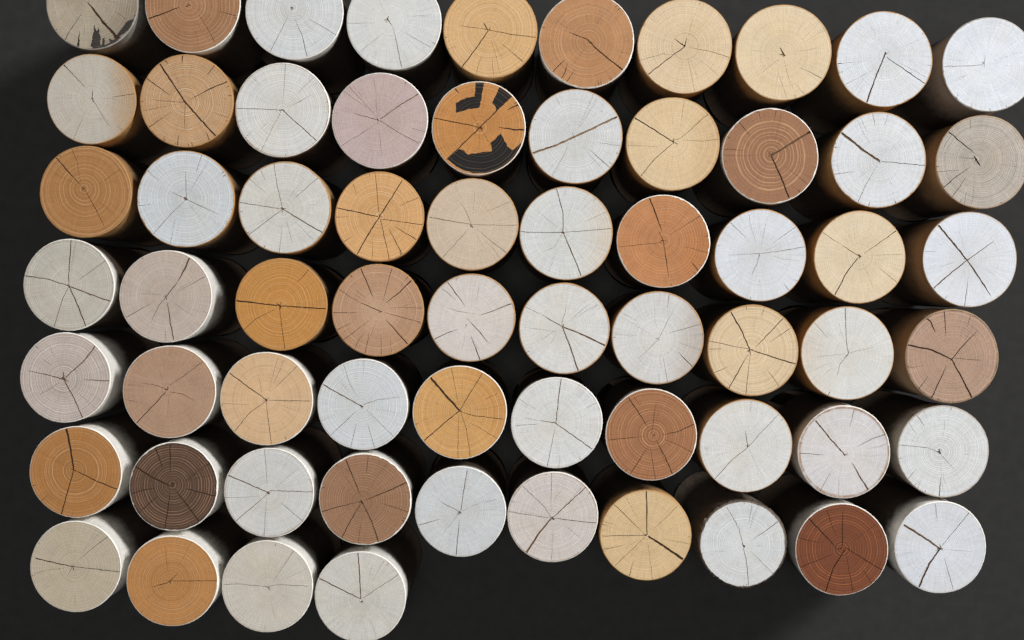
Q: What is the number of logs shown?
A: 64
